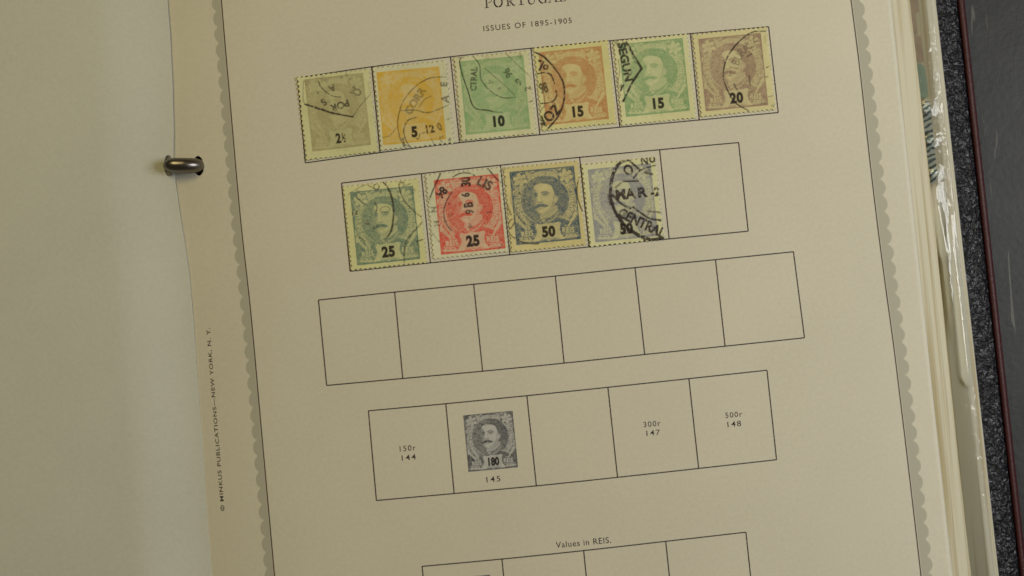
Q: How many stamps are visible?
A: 10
